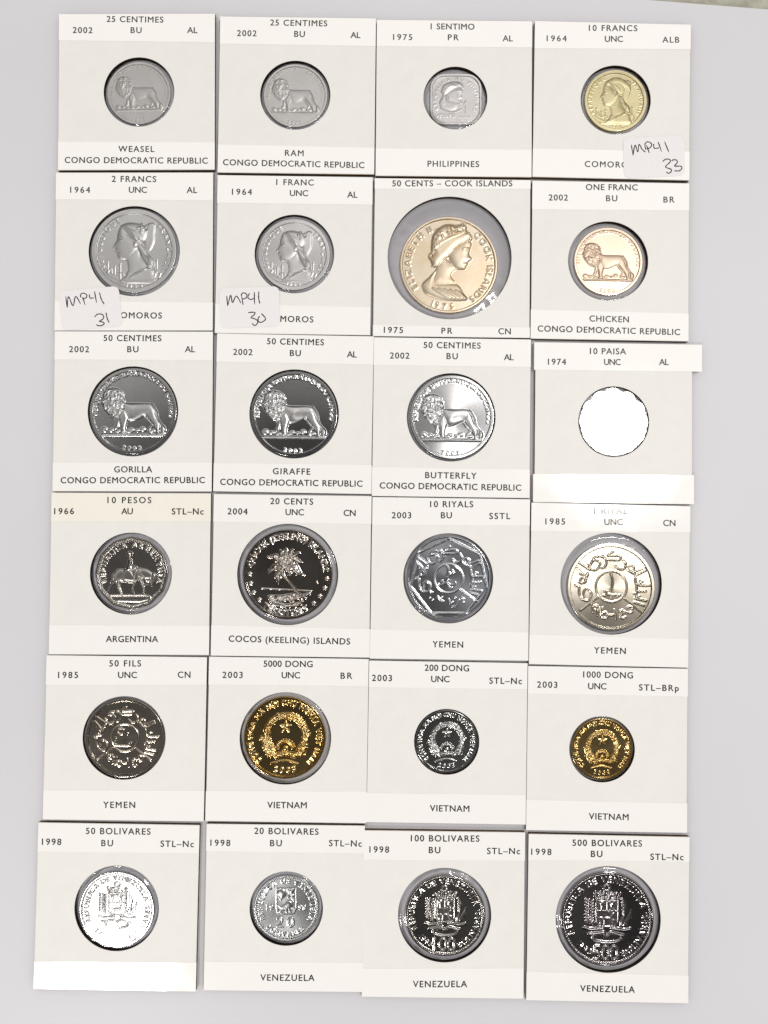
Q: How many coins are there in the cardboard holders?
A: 24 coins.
